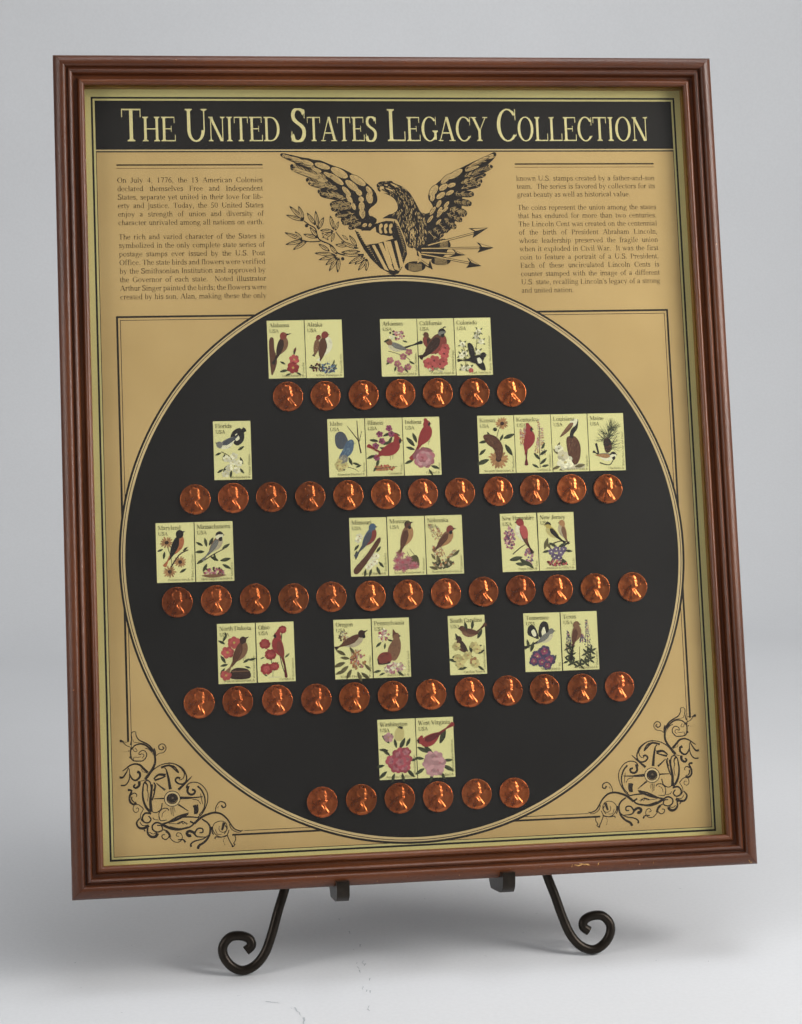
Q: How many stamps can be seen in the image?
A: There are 29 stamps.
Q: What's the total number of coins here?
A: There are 50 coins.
